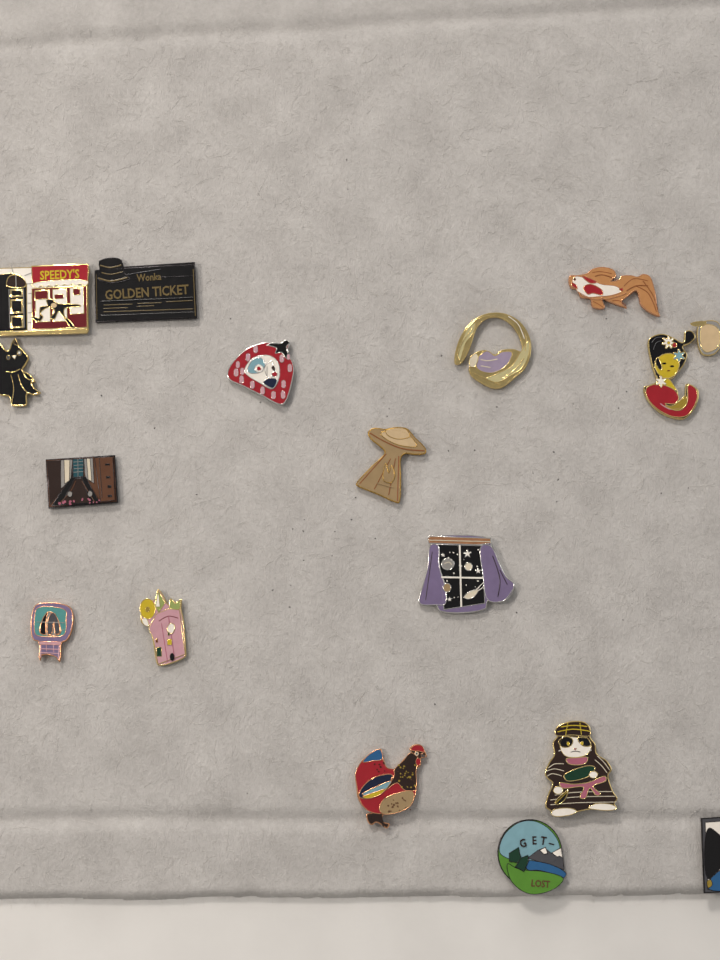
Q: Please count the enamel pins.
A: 17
